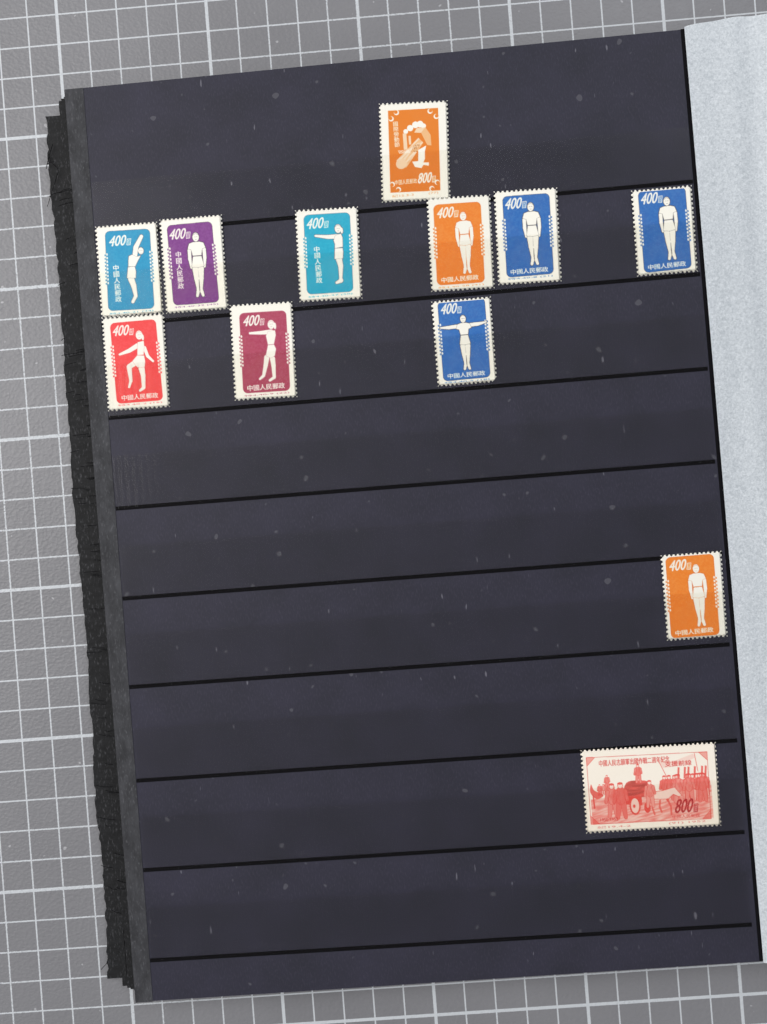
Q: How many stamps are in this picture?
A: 12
